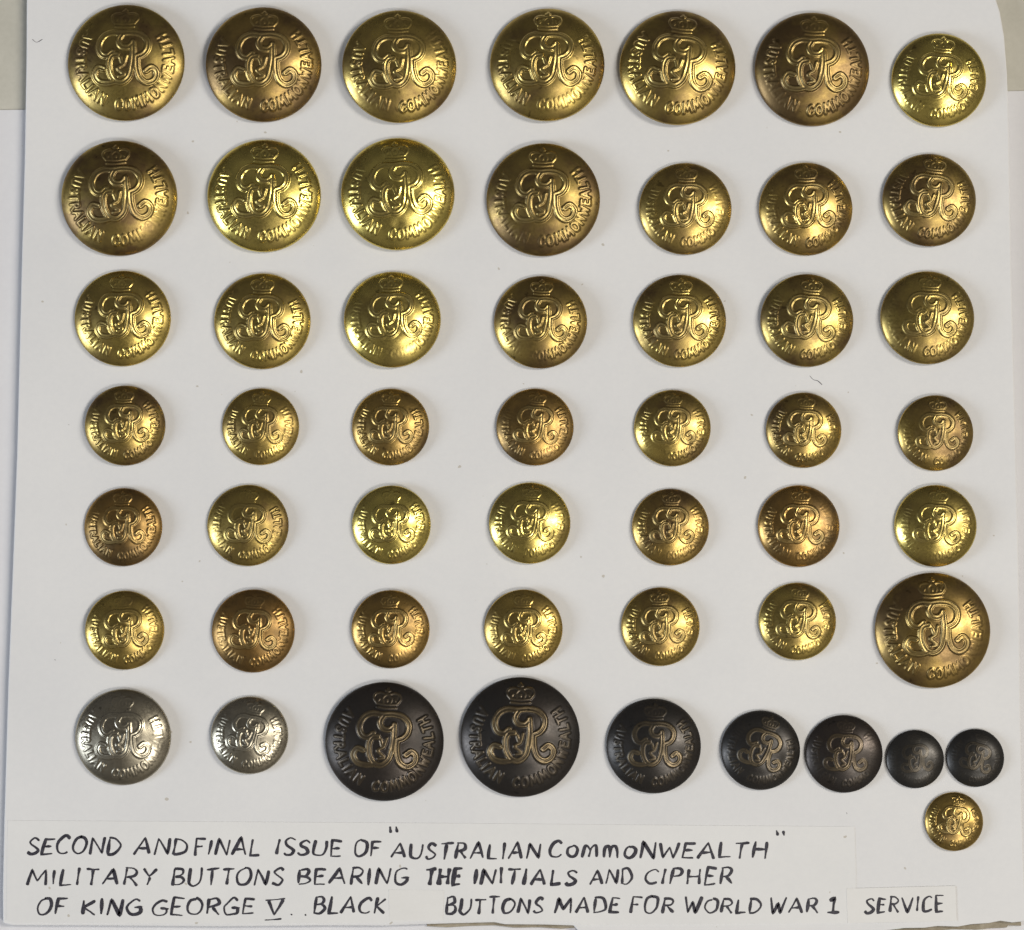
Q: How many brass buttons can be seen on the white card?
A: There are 43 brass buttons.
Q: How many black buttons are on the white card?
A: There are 7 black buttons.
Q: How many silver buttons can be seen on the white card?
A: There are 2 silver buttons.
